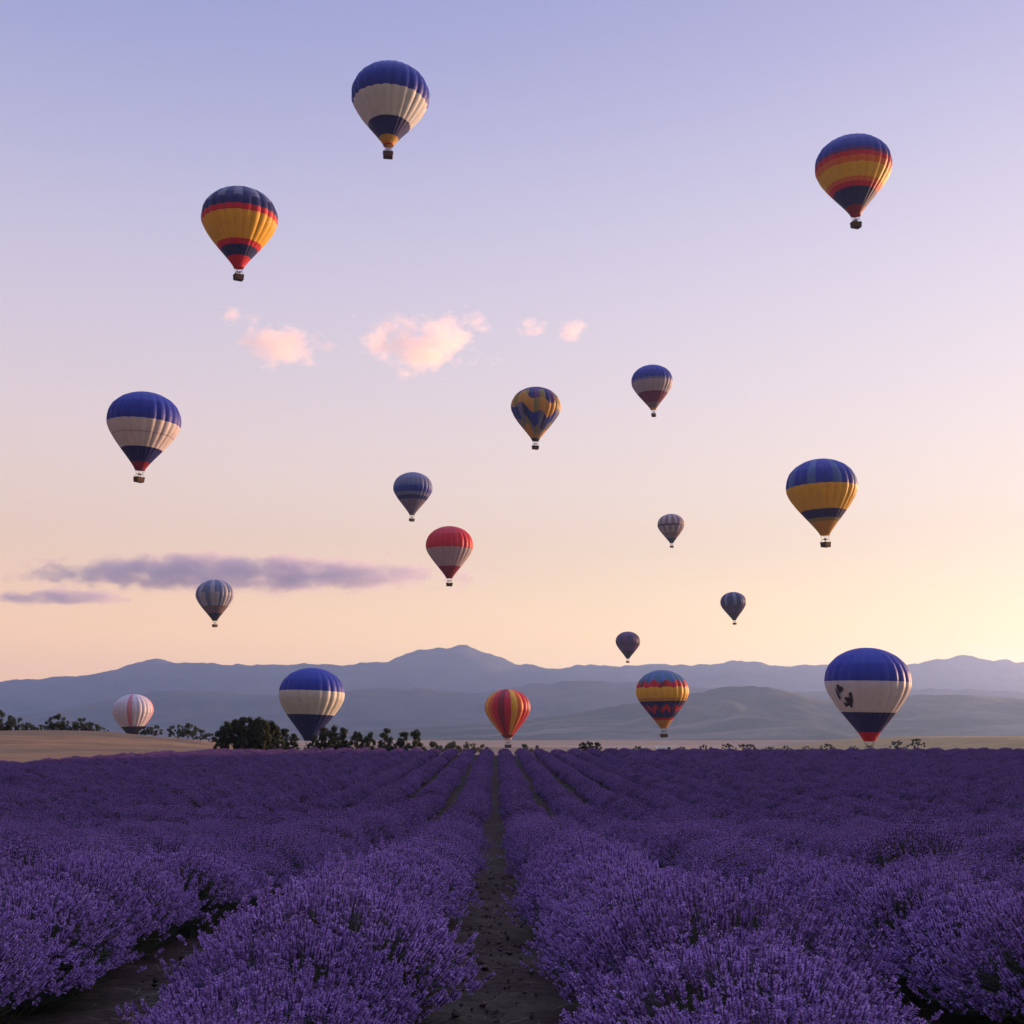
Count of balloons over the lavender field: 18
